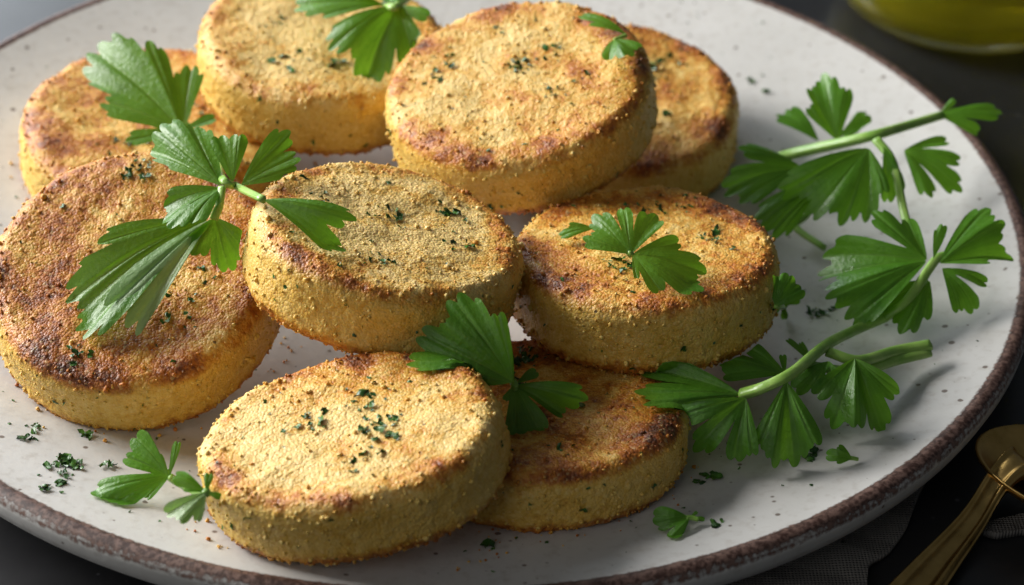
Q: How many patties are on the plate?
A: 9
